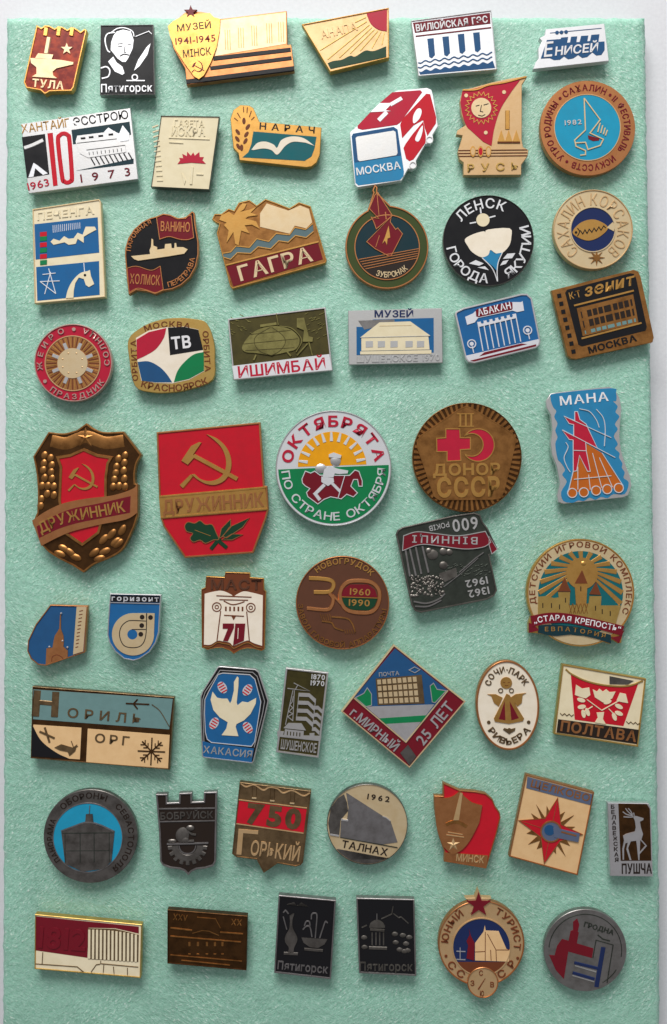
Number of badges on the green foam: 54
